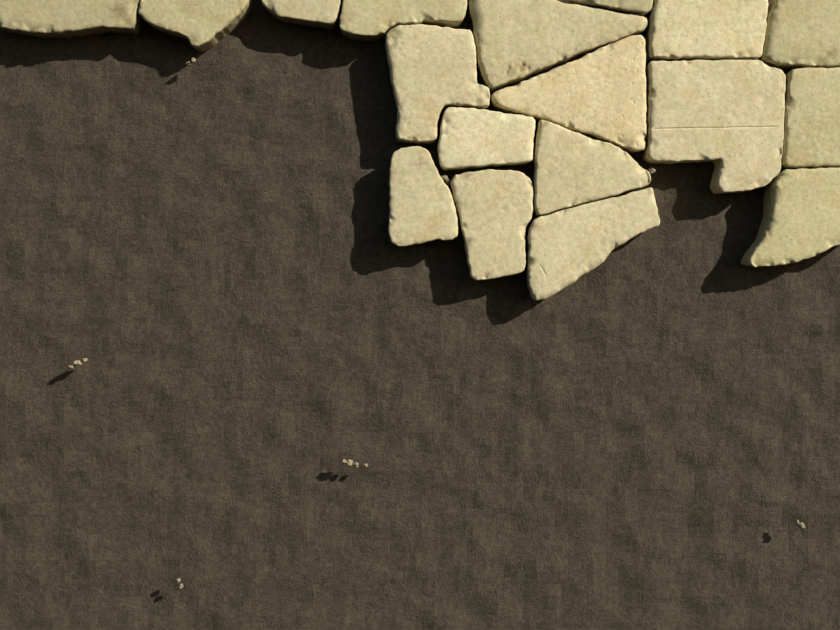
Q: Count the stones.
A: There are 18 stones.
